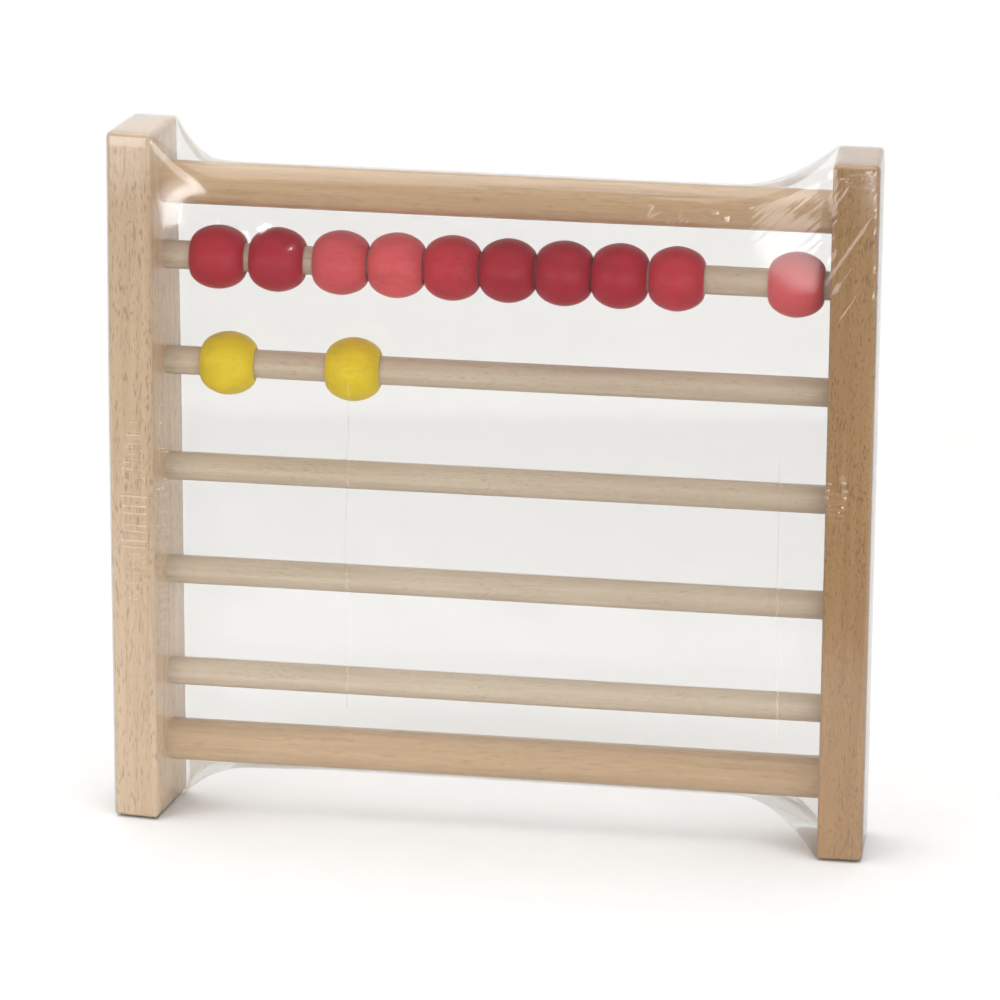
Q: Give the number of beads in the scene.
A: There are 12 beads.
